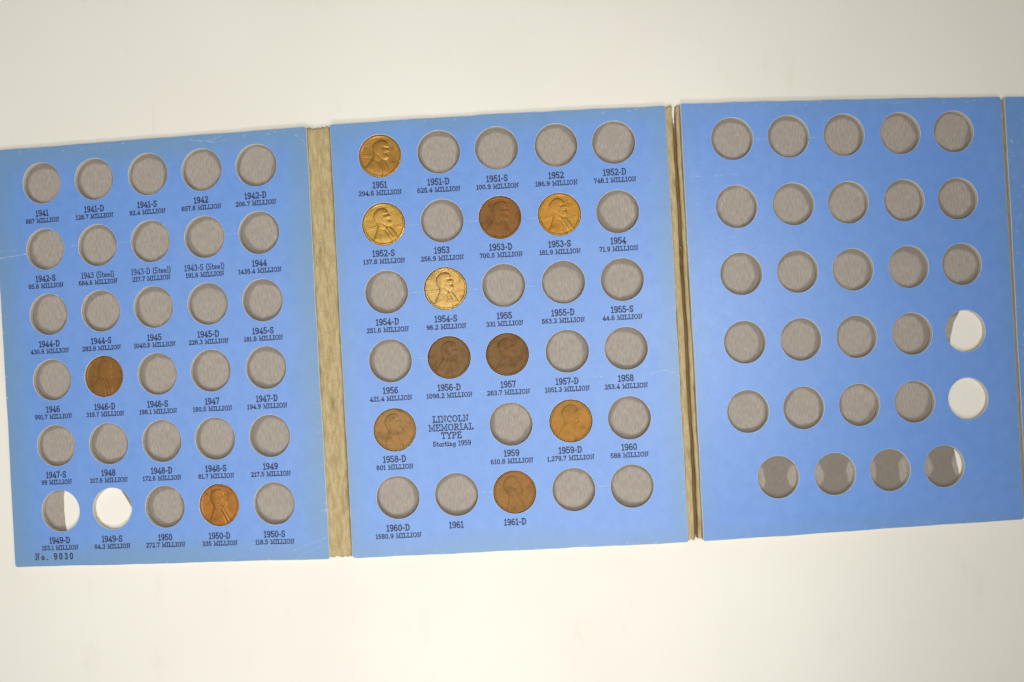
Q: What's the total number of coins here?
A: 12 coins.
